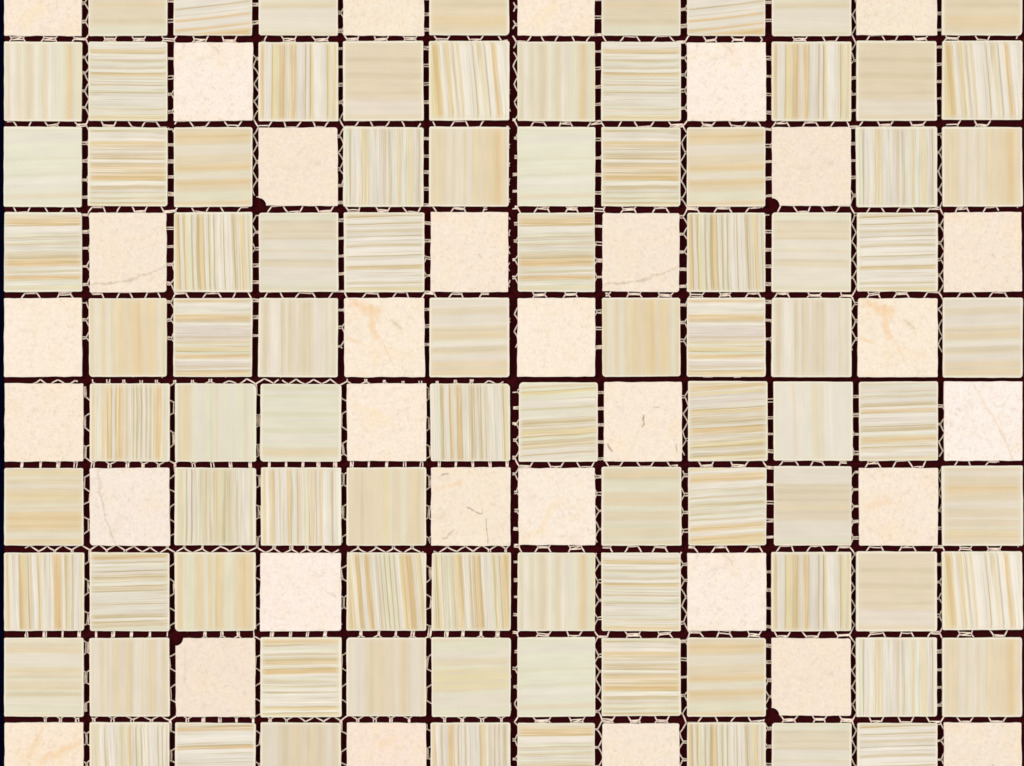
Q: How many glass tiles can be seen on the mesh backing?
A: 88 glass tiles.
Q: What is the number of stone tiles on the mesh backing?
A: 32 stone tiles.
